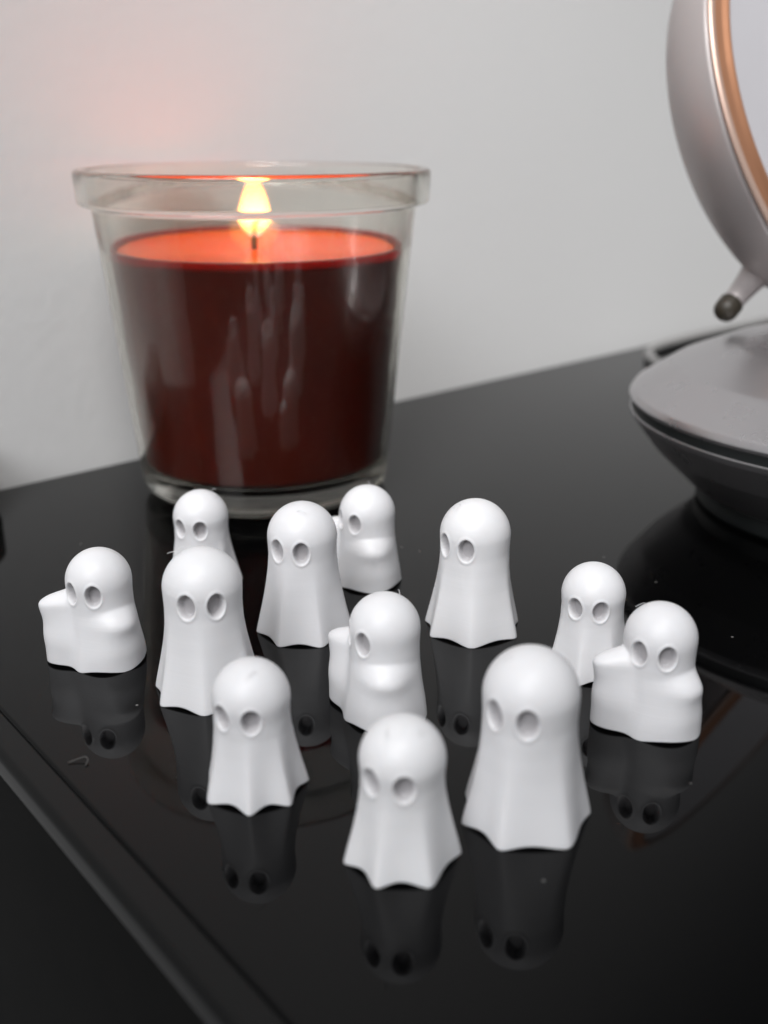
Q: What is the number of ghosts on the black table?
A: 12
